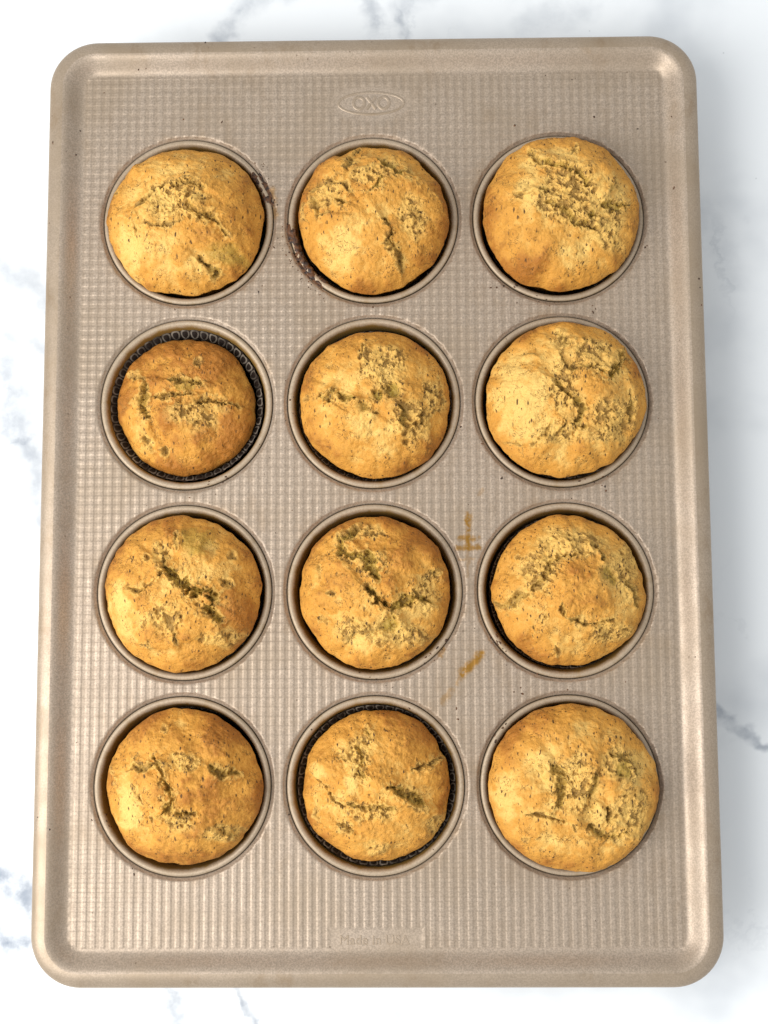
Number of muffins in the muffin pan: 12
